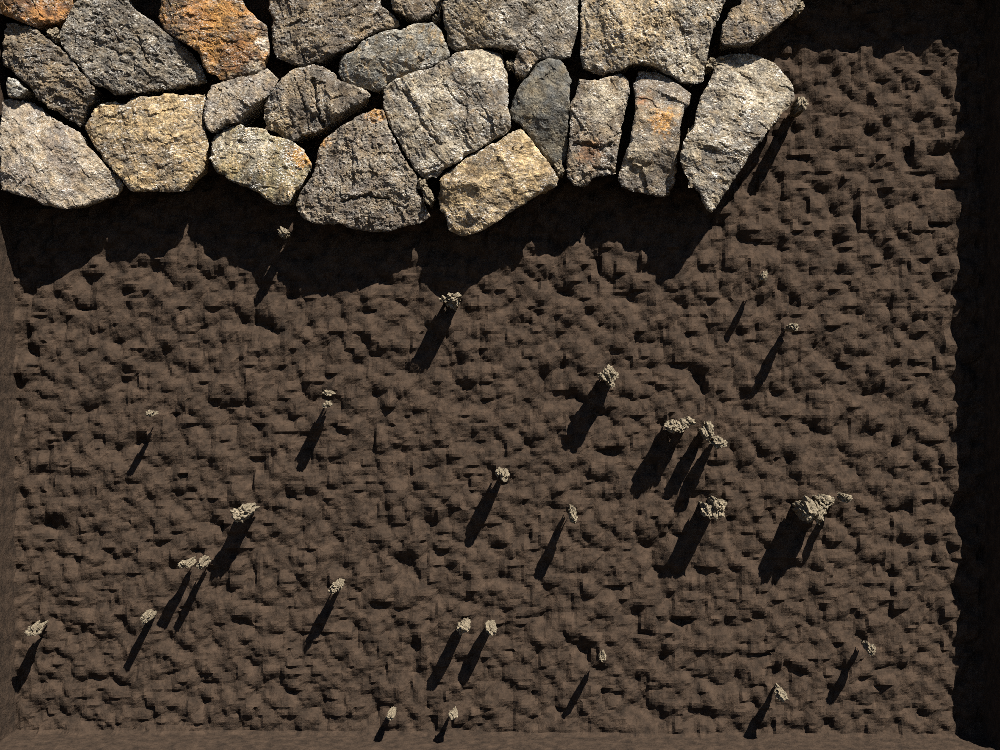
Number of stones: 24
